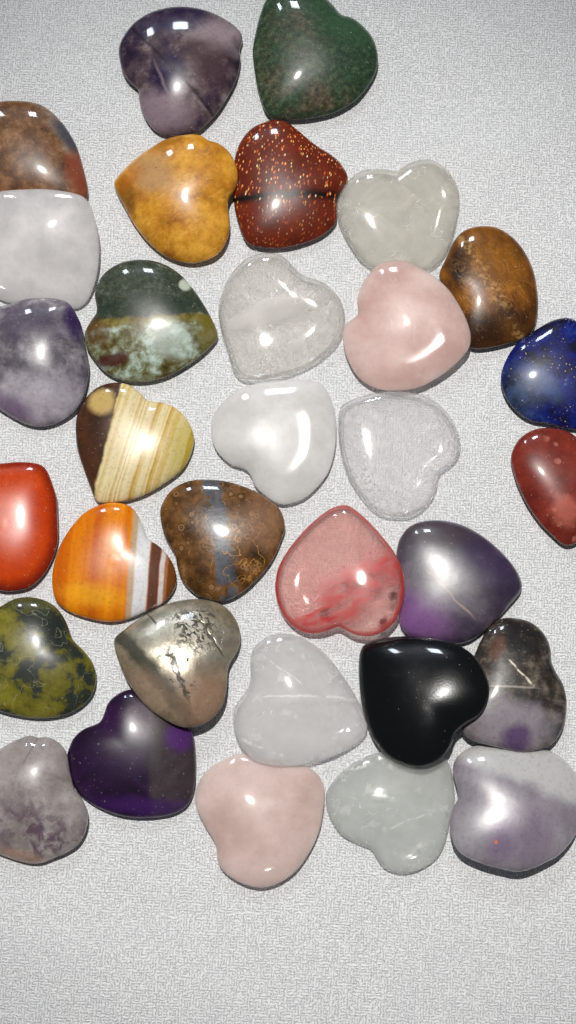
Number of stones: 32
